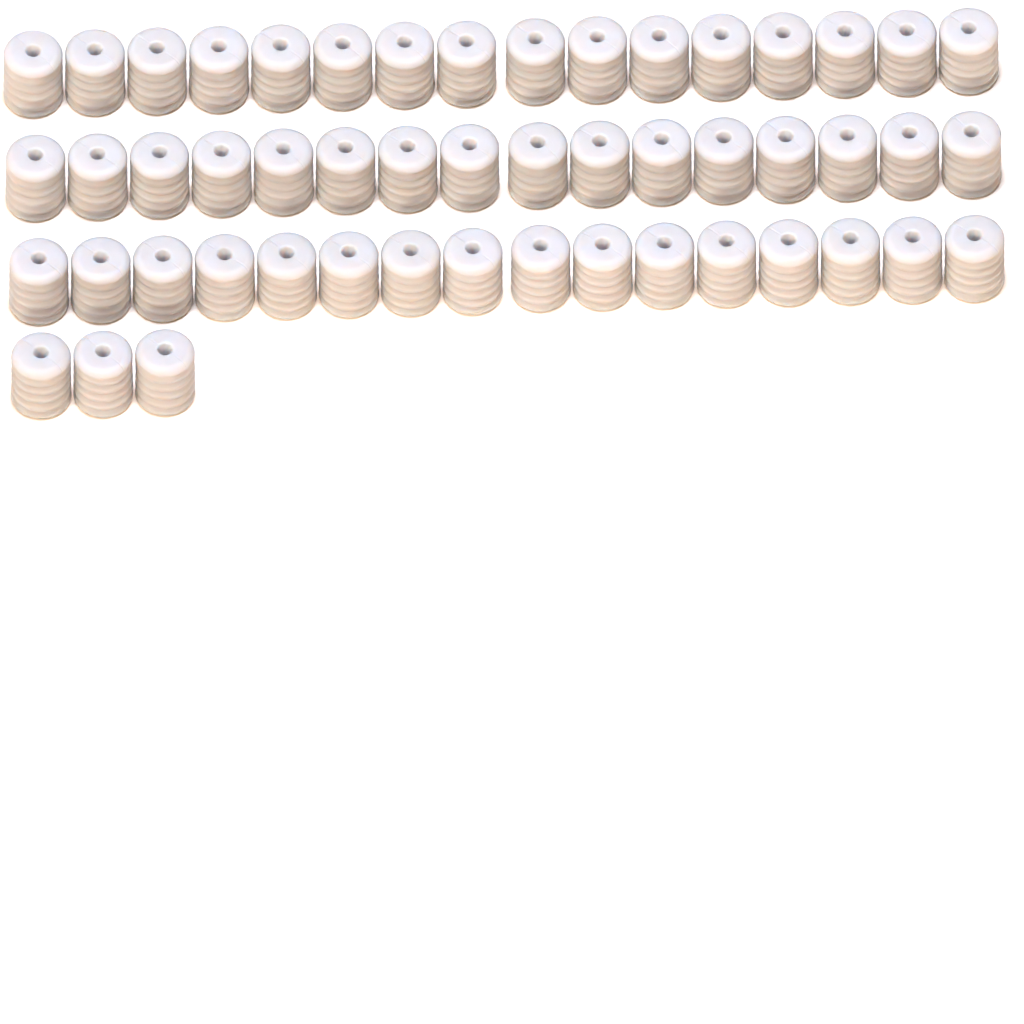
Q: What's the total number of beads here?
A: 51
